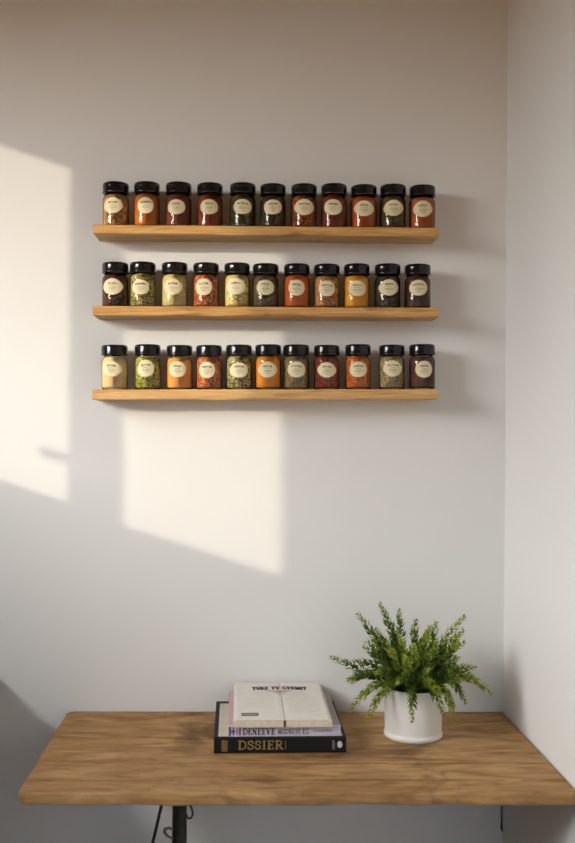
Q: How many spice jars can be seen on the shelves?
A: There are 33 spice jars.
